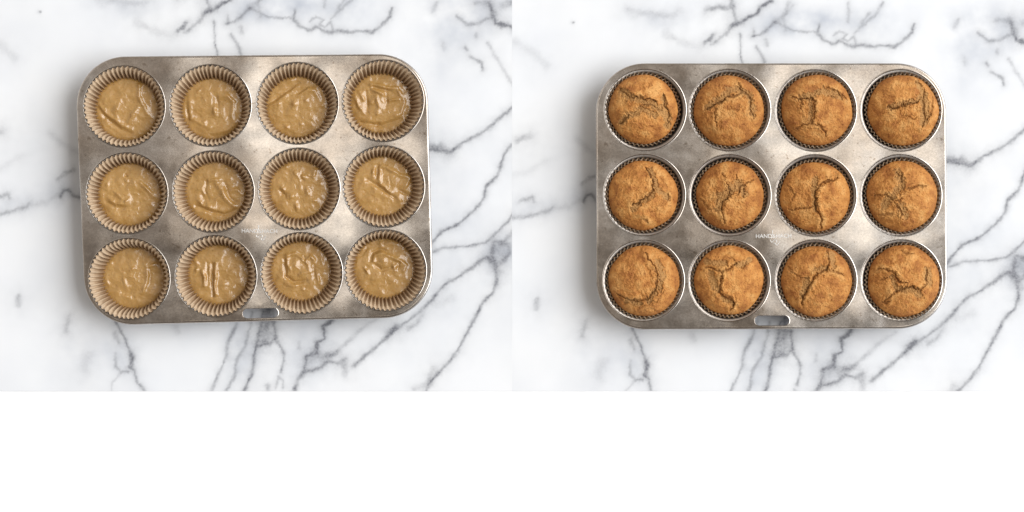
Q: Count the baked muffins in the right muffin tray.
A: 12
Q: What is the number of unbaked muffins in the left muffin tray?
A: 12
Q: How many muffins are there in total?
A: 24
